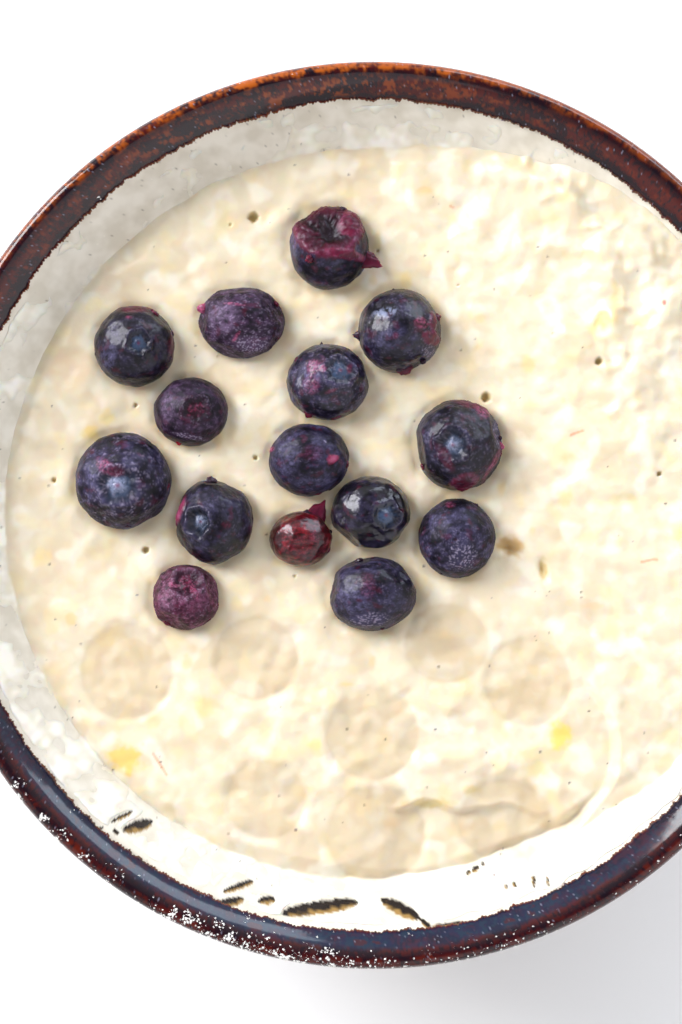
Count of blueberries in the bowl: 15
